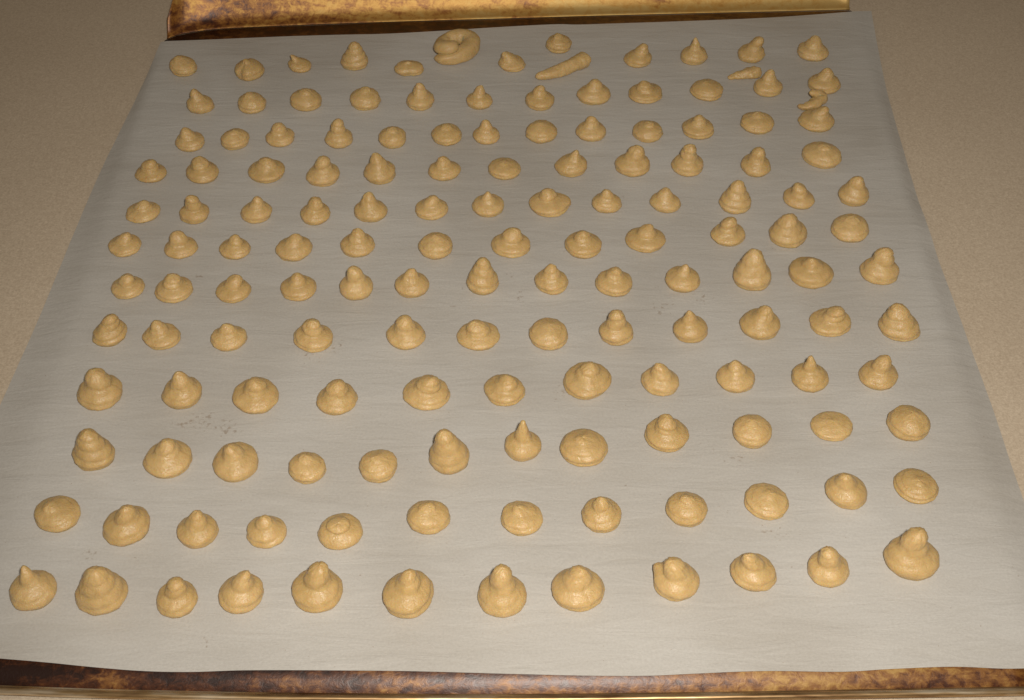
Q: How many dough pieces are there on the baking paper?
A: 149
